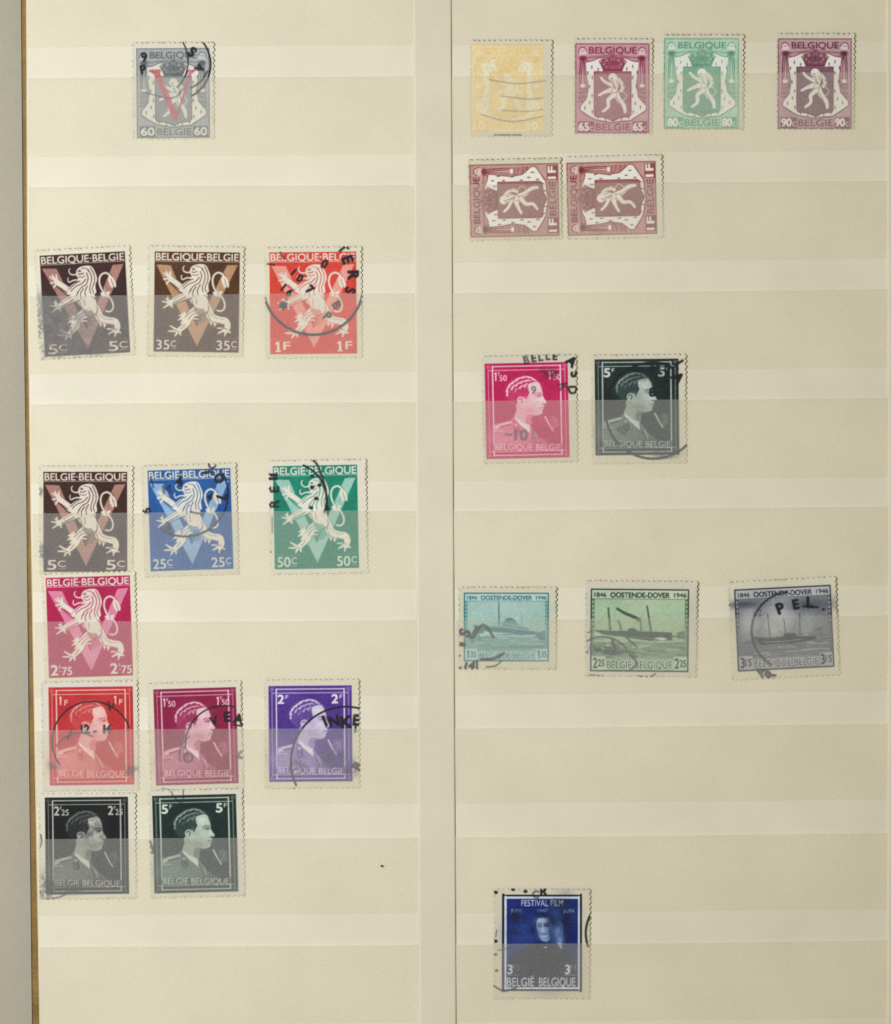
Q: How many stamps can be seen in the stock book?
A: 25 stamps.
